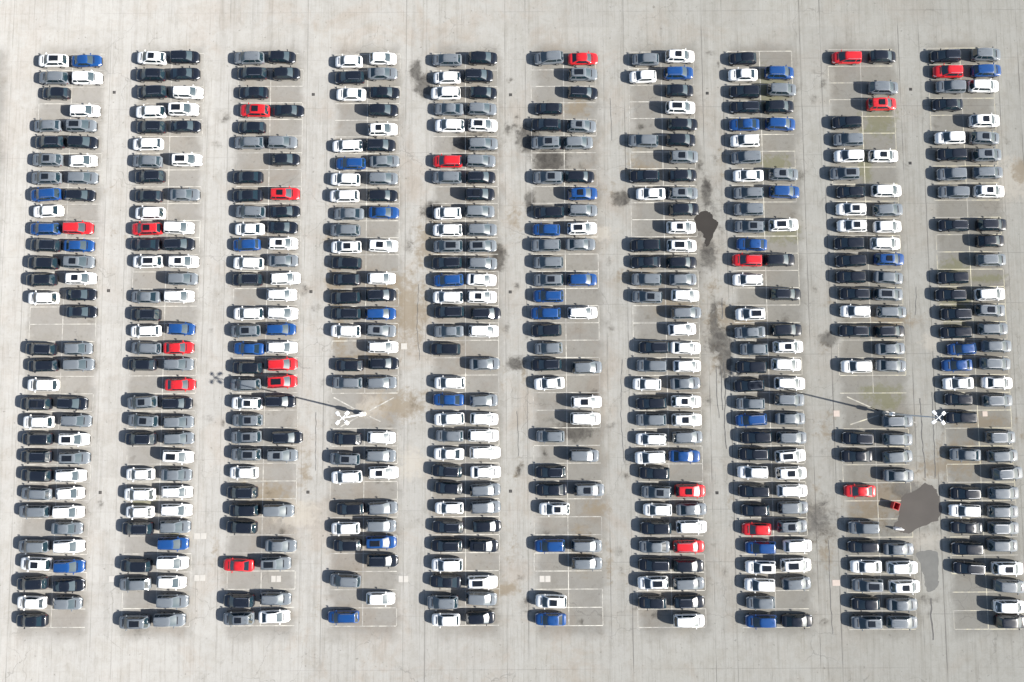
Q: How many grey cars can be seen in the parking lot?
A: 171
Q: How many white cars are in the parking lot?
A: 150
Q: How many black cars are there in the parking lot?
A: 157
